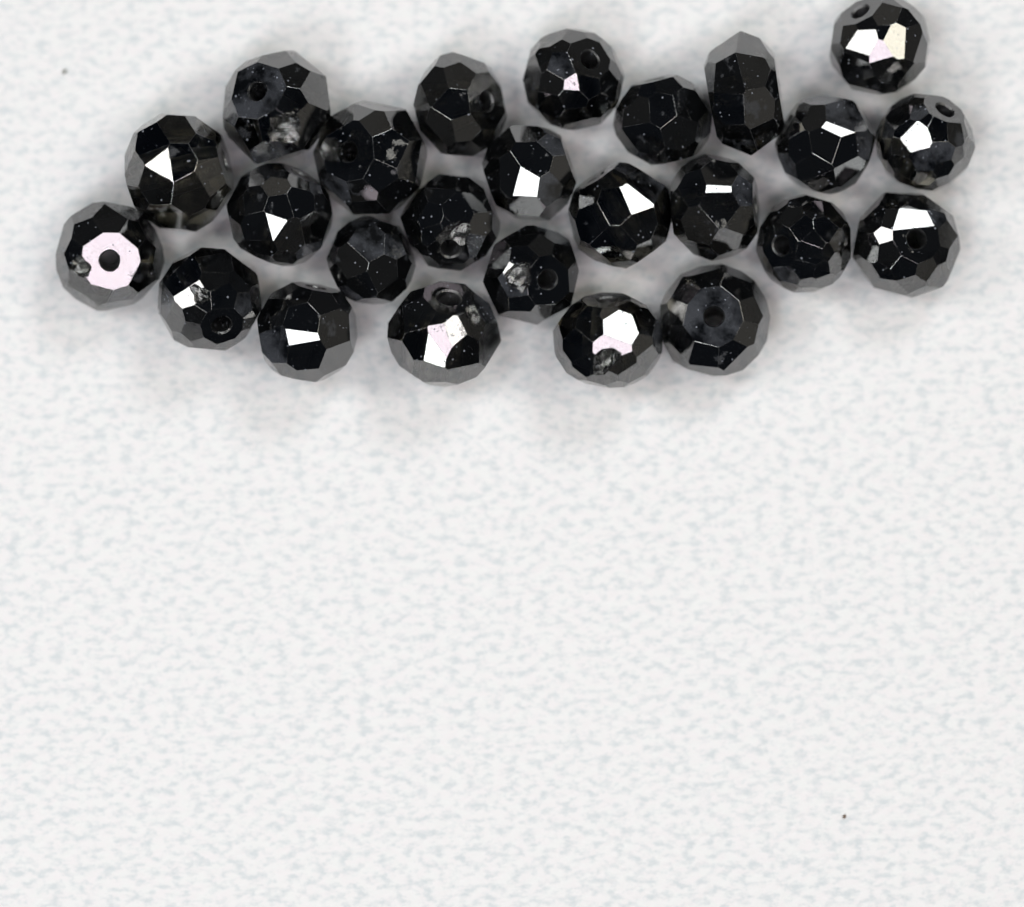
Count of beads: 25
